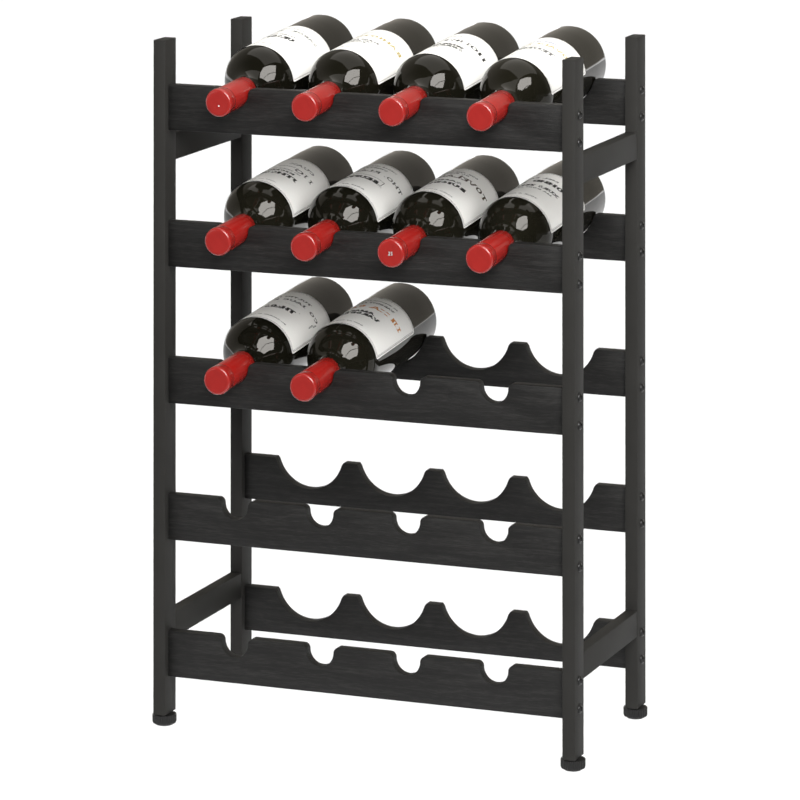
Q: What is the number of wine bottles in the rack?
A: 10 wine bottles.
